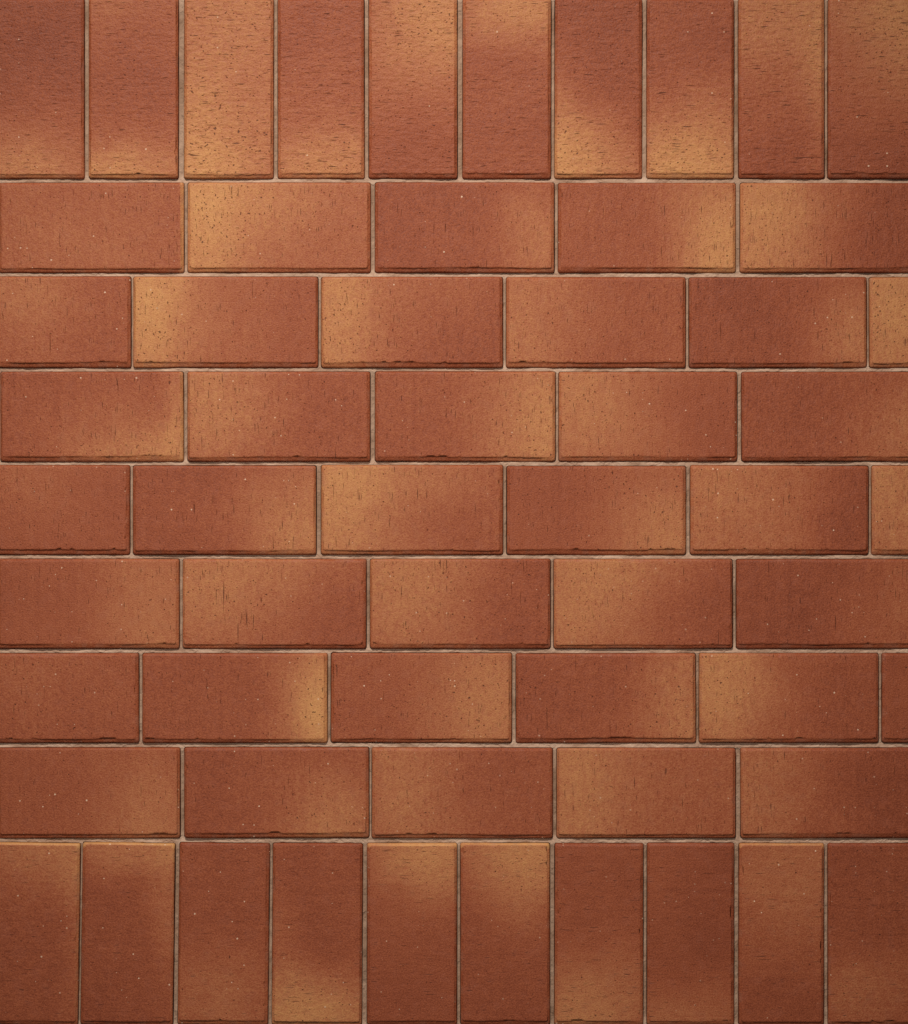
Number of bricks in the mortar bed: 58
